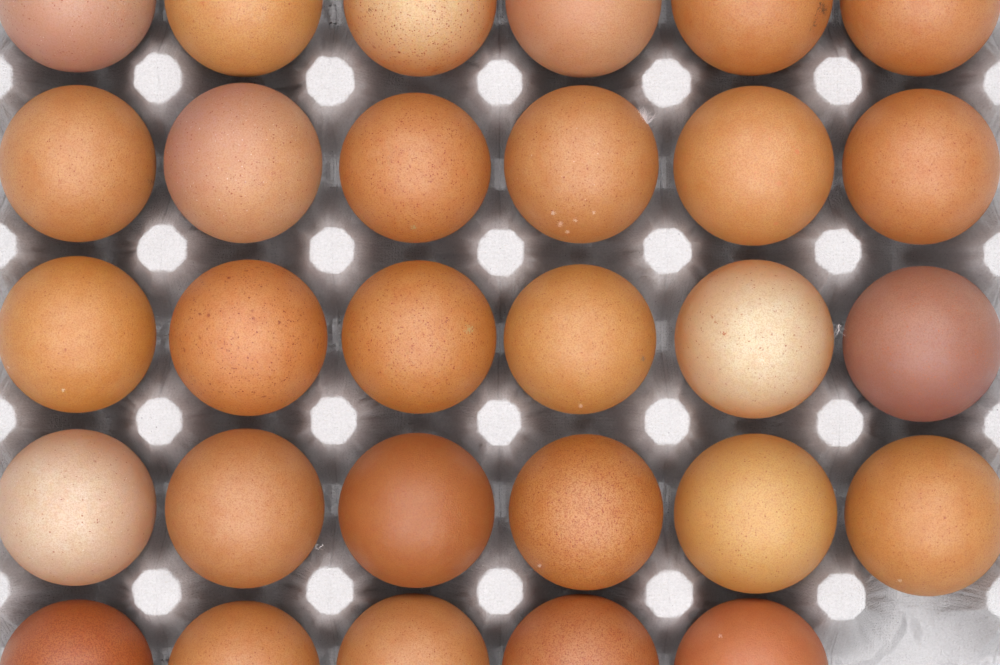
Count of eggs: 29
